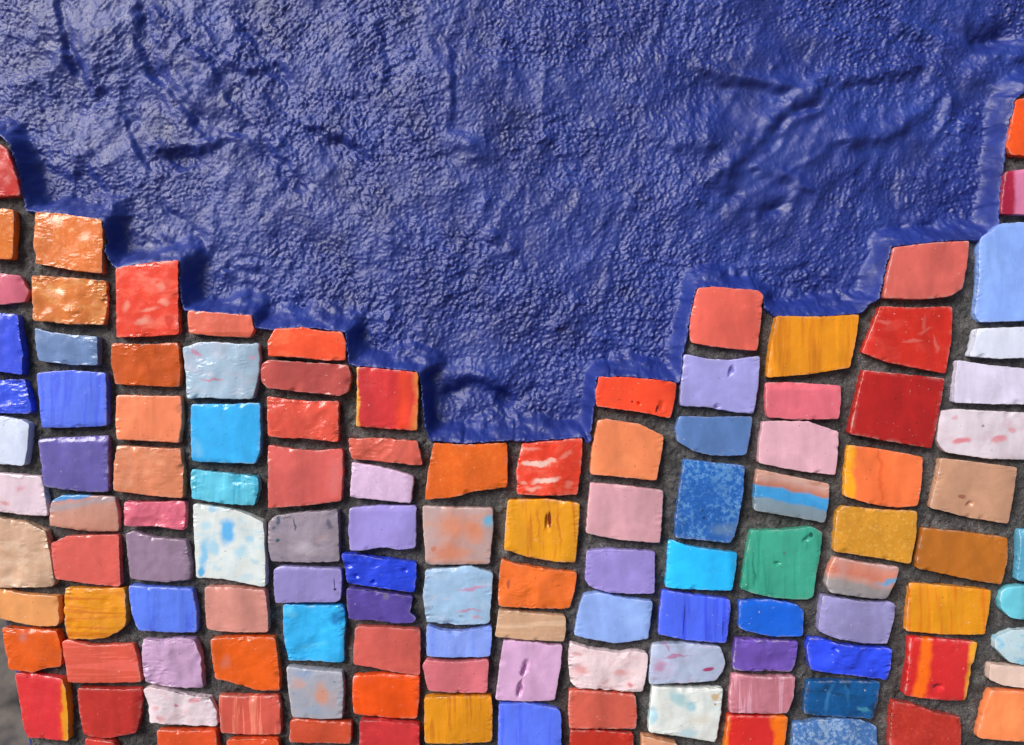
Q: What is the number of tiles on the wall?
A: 123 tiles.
